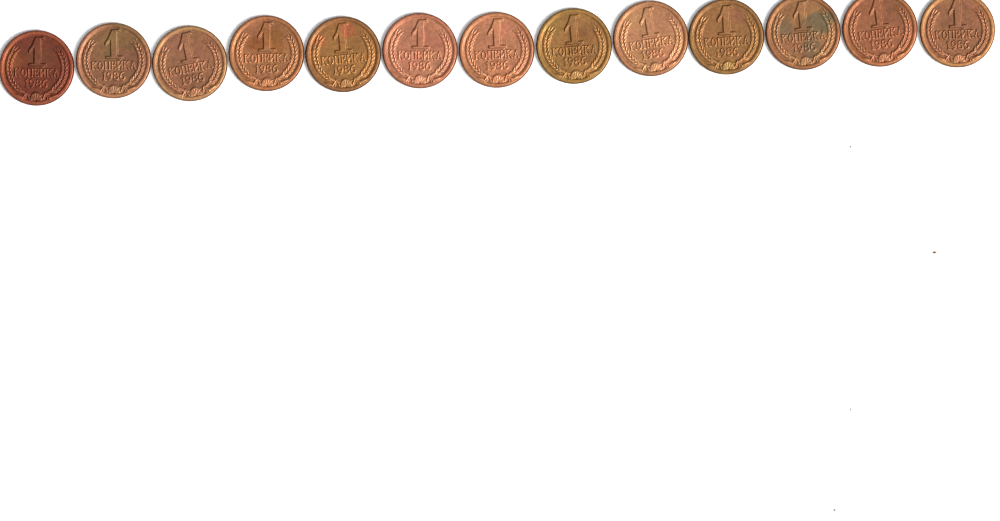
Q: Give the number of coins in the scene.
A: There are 13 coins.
